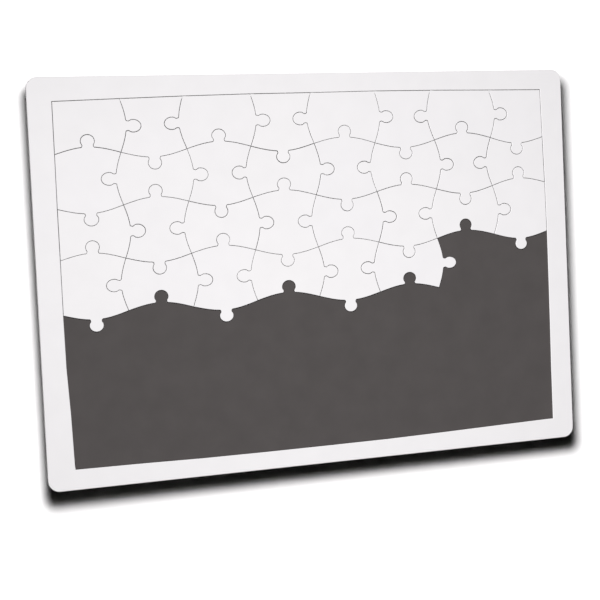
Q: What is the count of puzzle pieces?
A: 30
